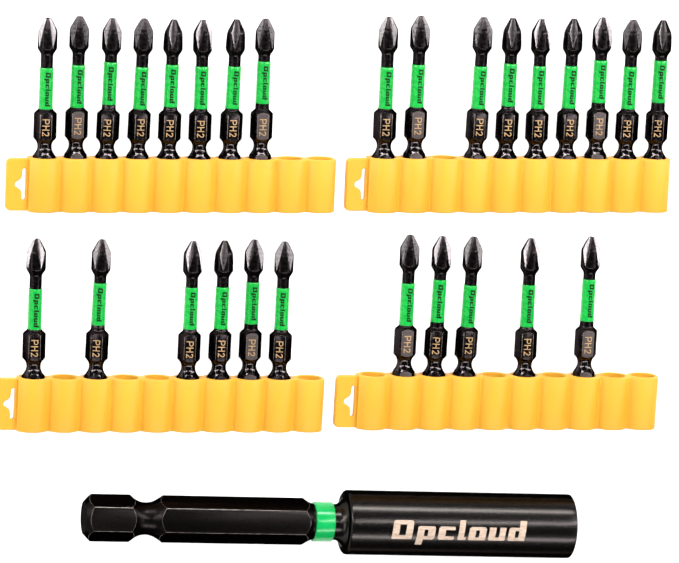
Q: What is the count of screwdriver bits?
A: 28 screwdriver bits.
